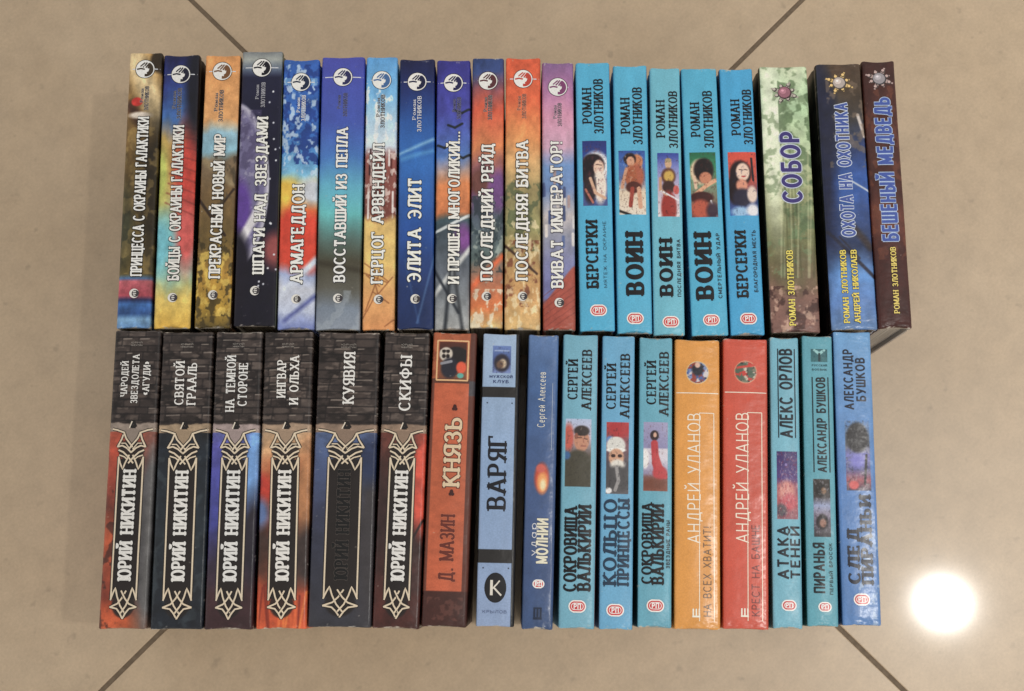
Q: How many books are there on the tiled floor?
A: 37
